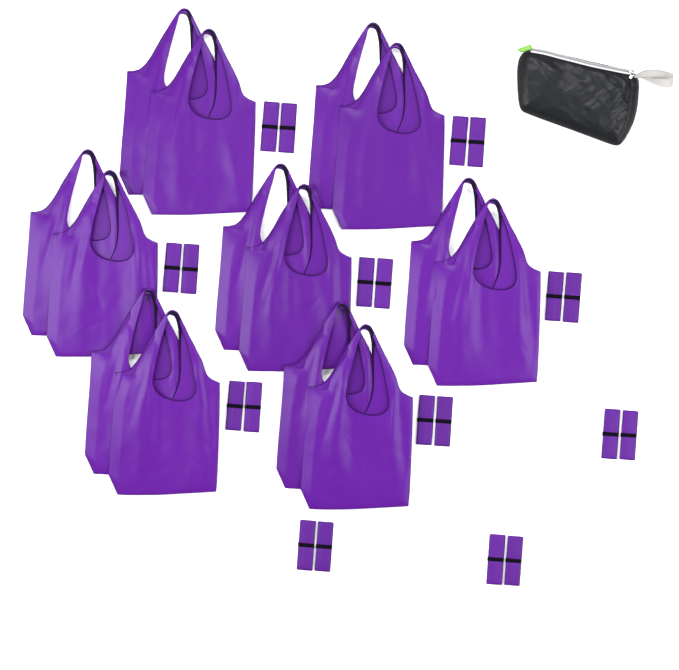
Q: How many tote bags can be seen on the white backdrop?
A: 14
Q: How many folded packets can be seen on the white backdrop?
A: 20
